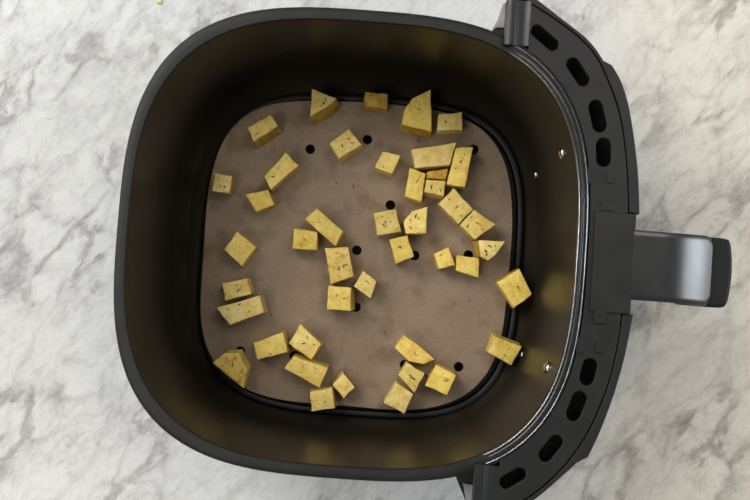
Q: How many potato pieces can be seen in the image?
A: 43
